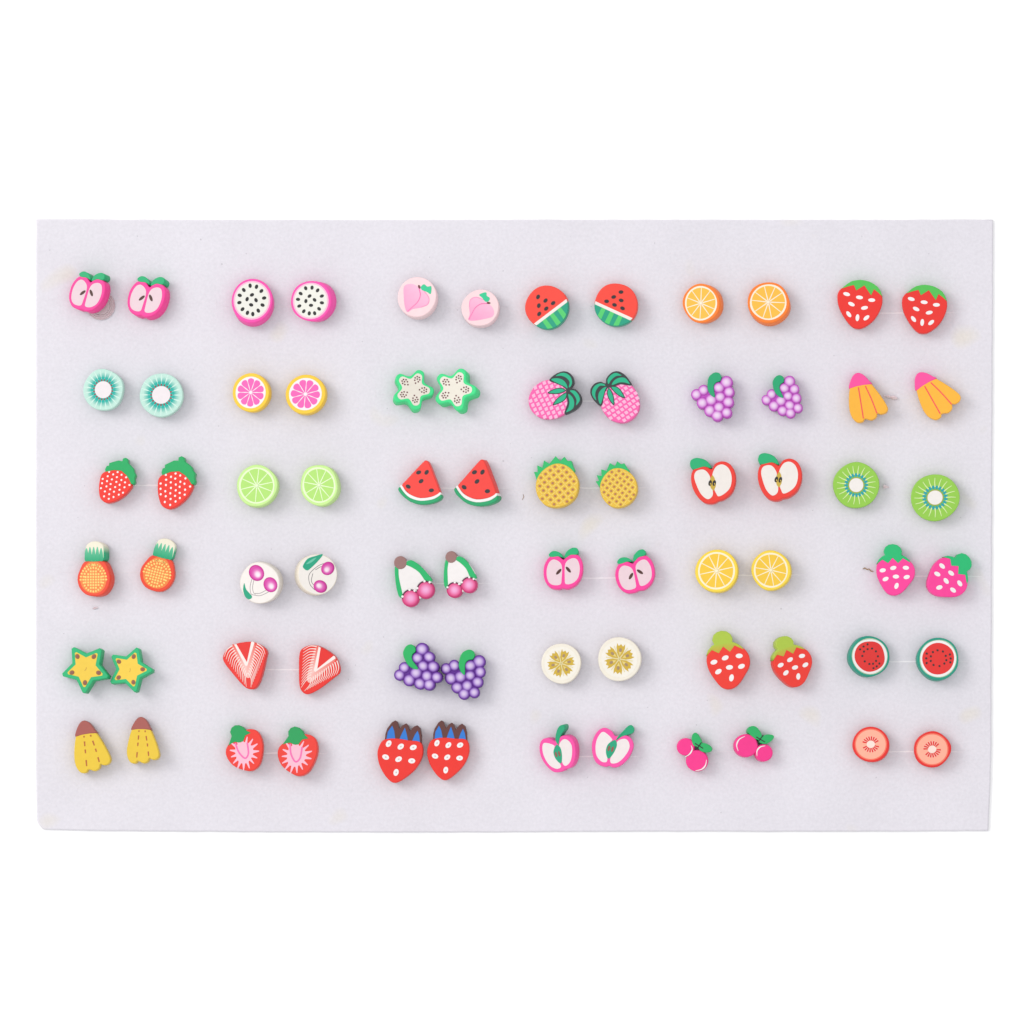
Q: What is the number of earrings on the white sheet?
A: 72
